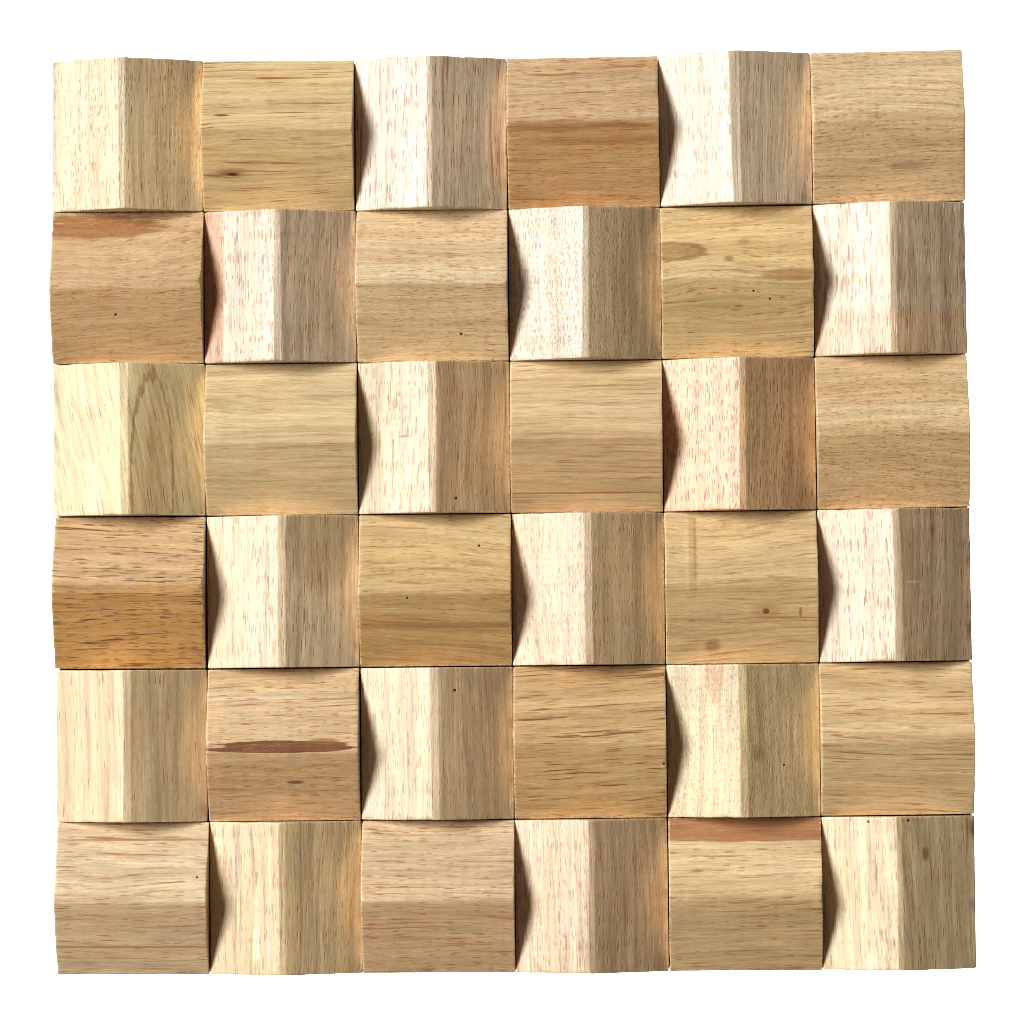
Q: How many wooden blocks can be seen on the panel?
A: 36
